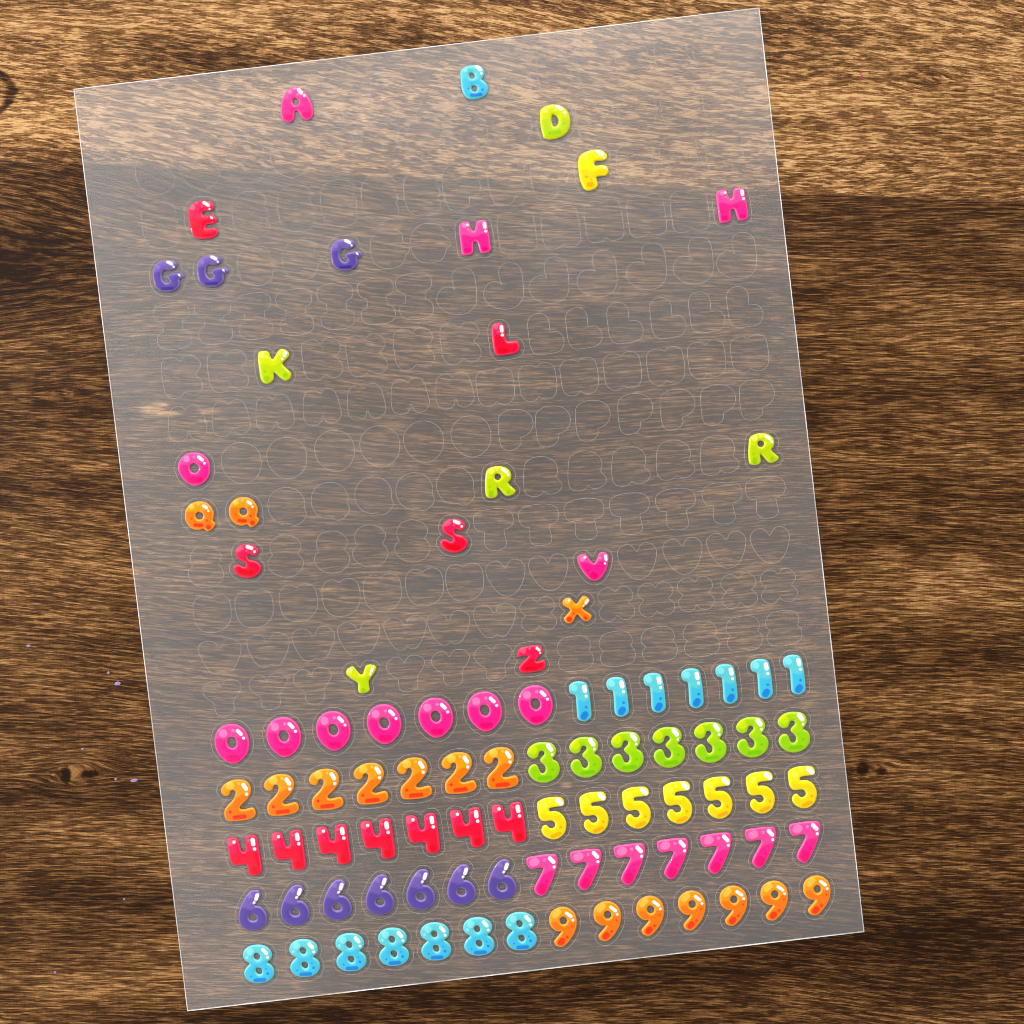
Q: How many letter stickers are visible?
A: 23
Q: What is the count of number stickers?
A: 70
